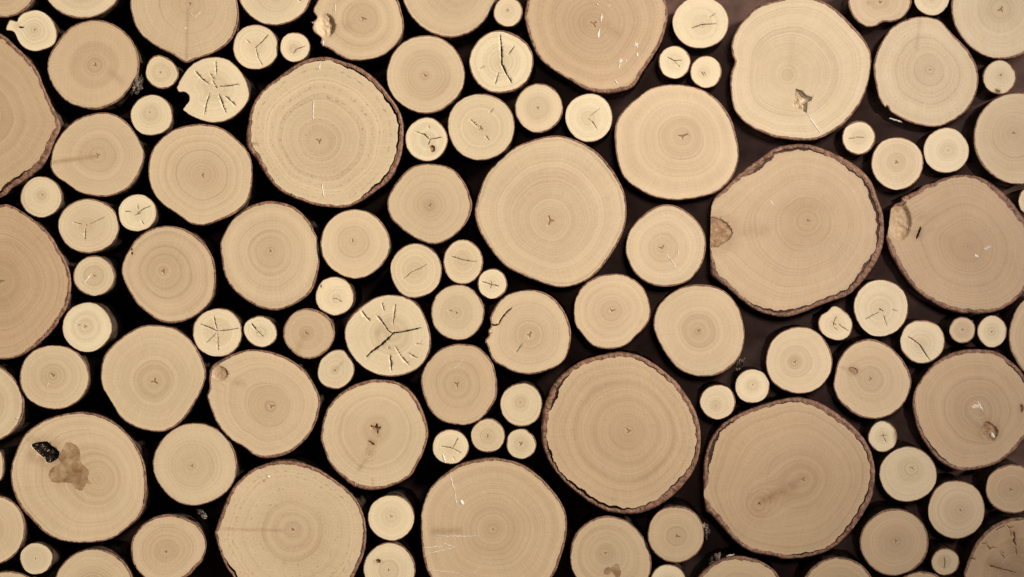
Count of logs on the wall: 115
